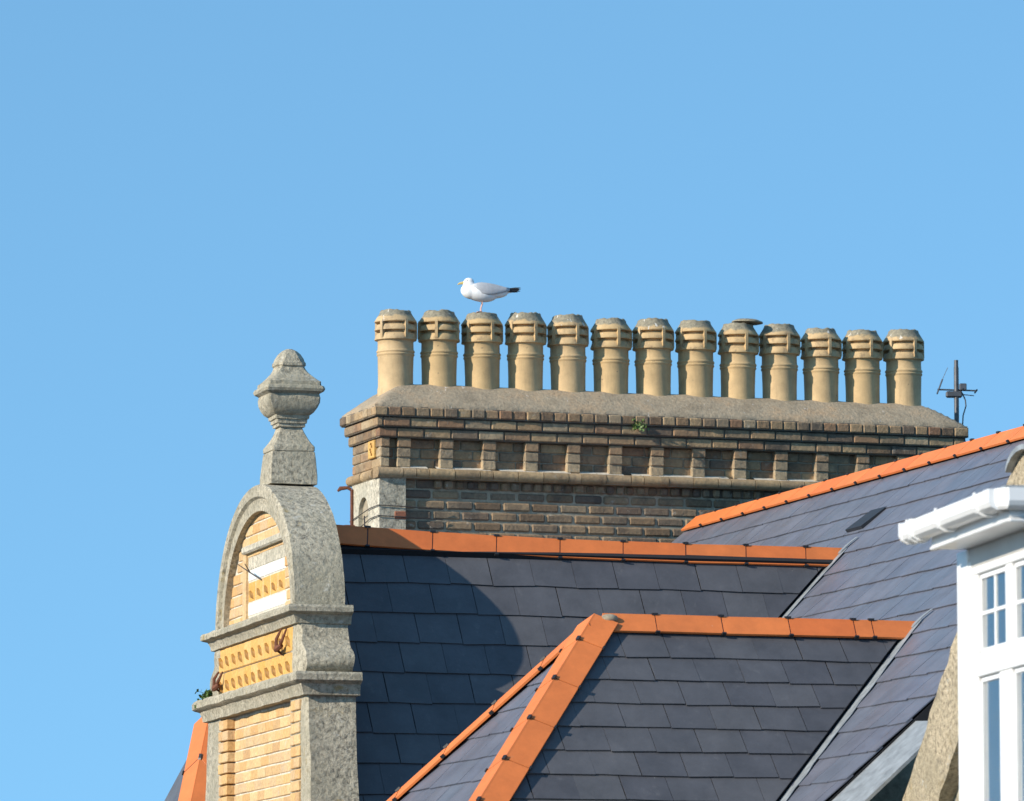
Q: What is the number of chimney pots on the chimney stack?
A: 13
